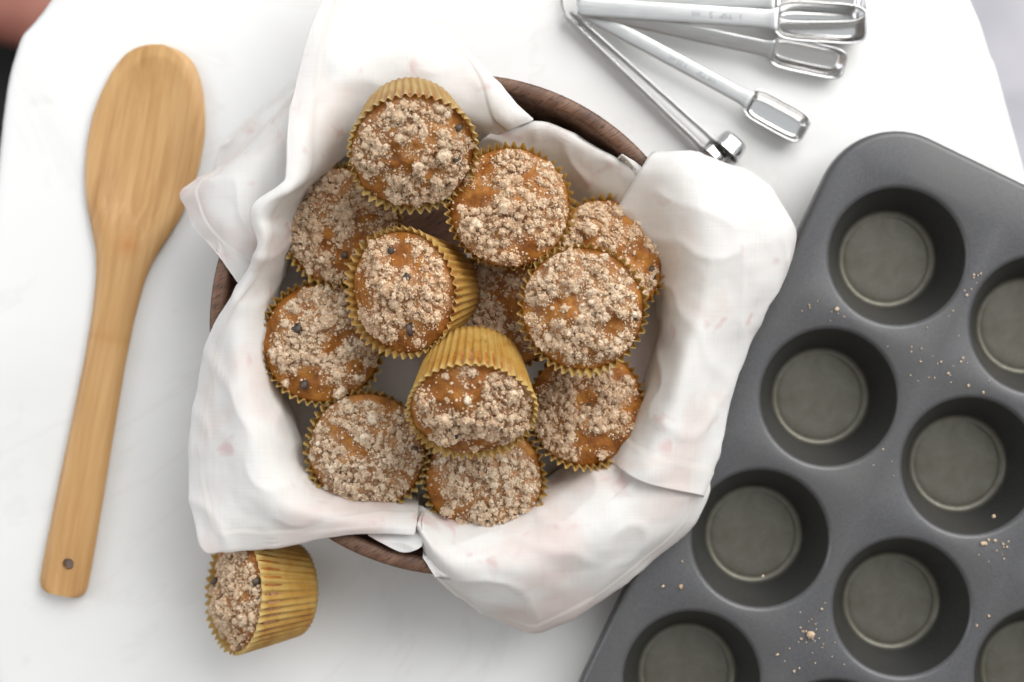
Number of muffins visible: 13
